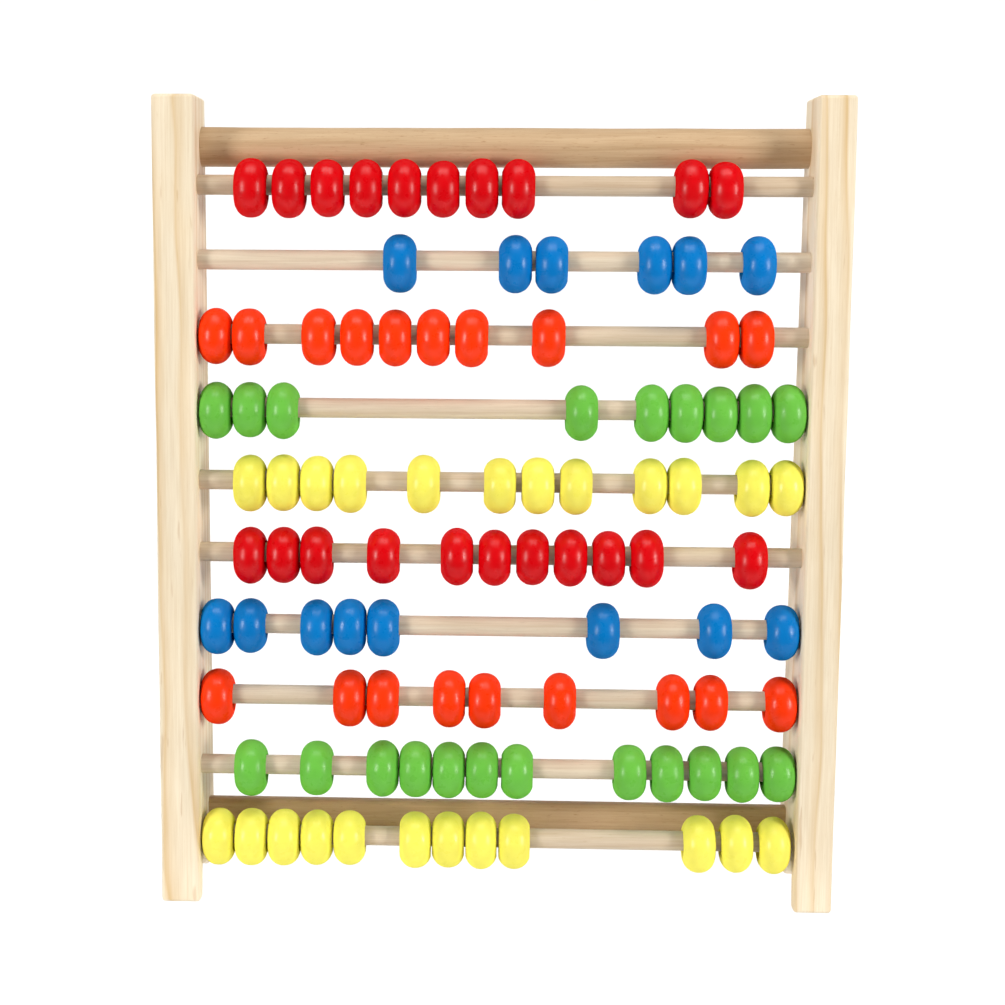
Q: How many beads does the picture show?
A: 99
